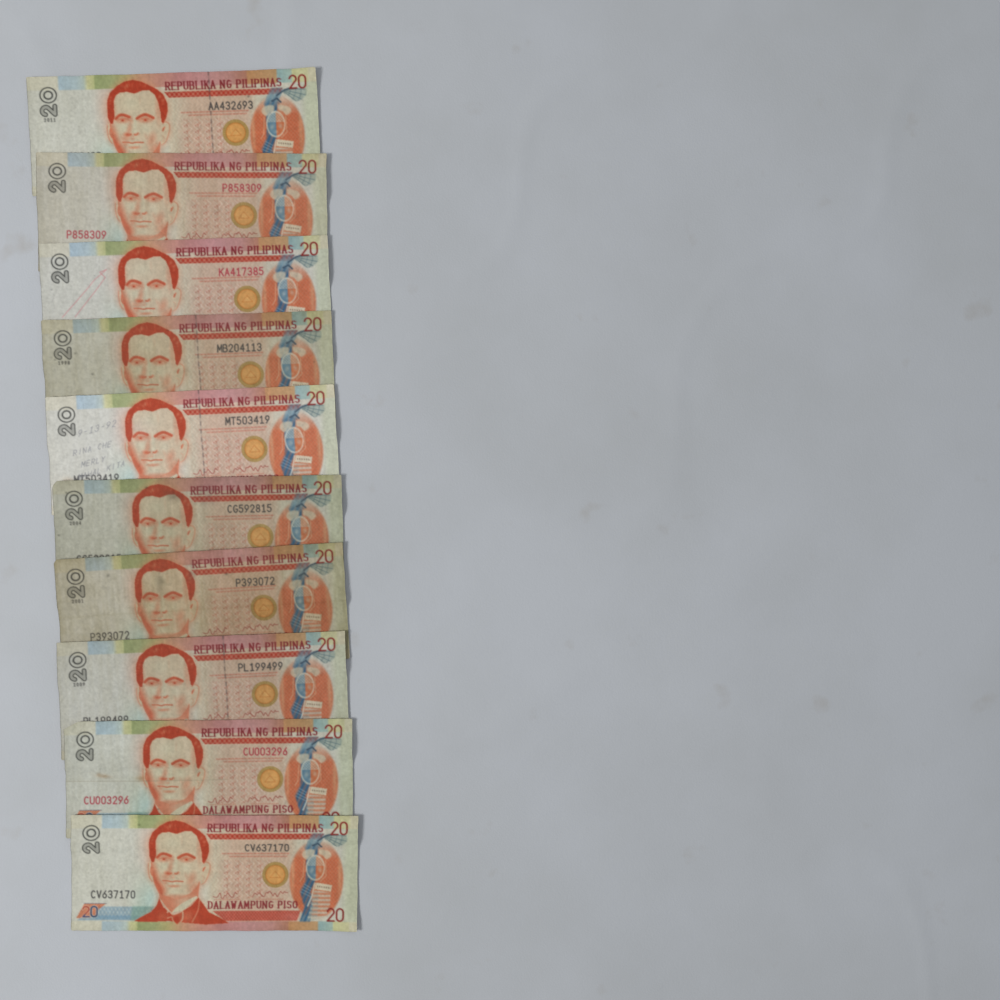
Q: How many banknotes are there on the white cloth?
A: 10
